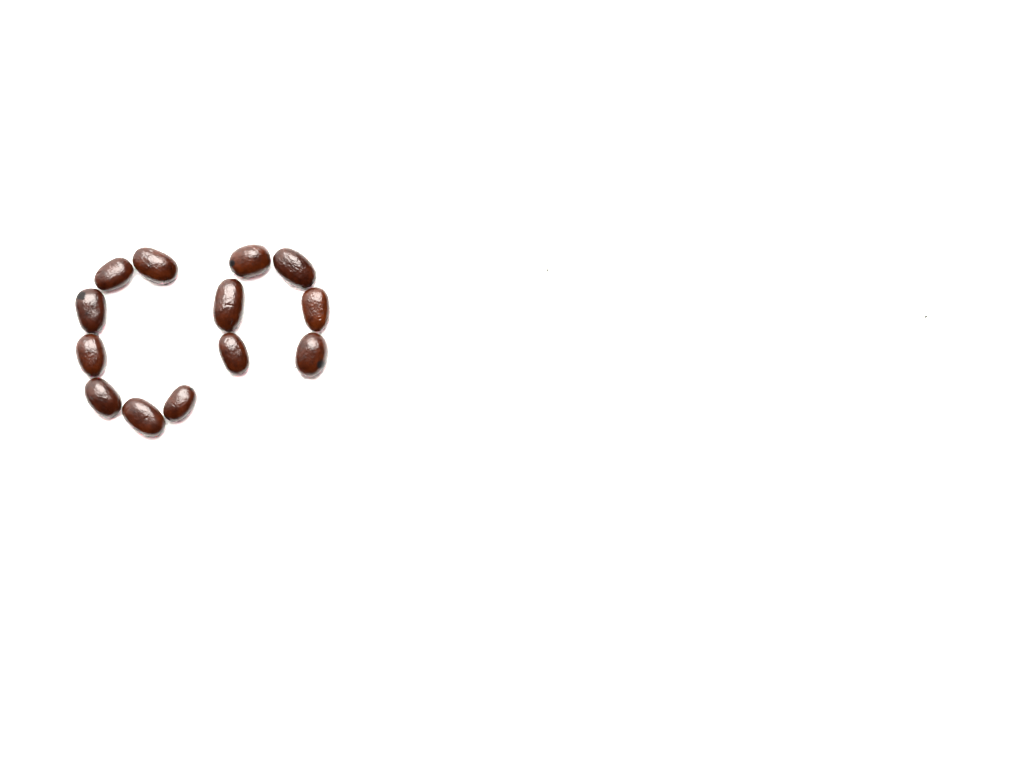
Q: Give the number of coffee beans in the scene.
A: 13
